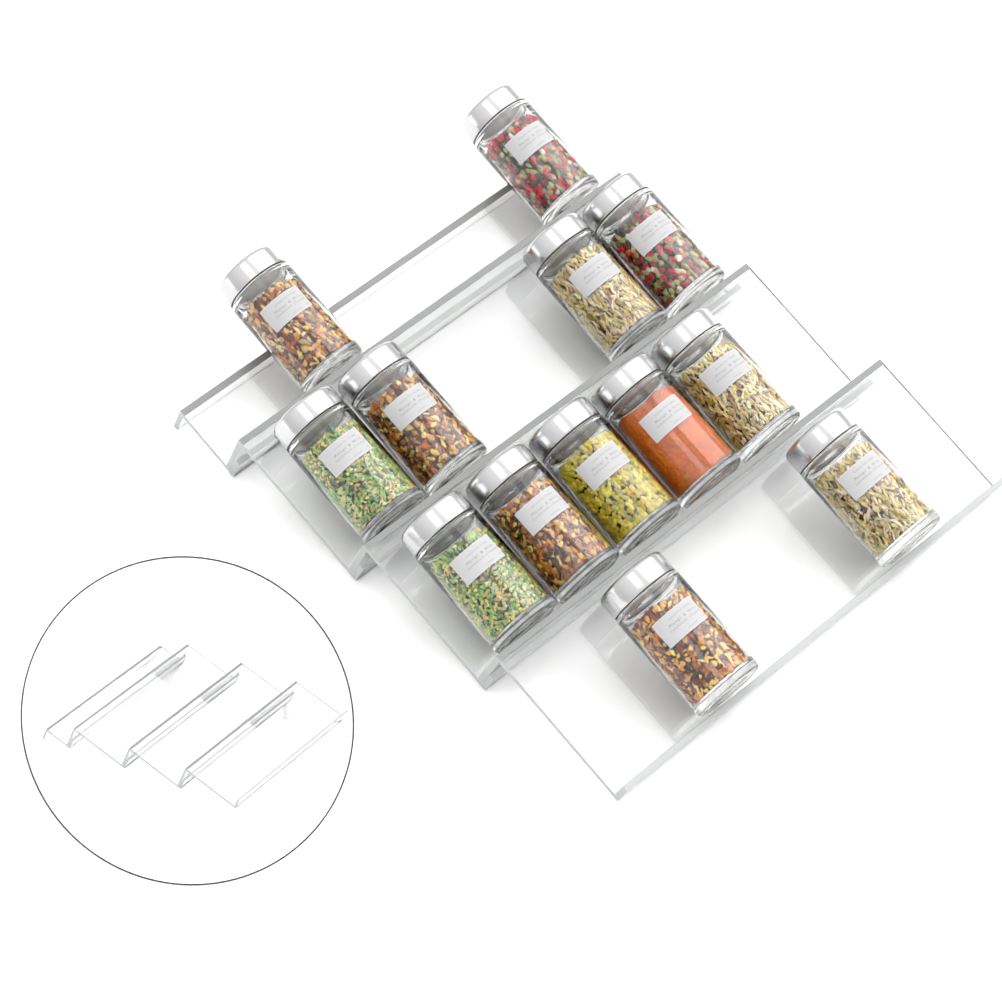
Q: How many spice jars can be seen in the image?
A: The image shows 13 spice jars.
